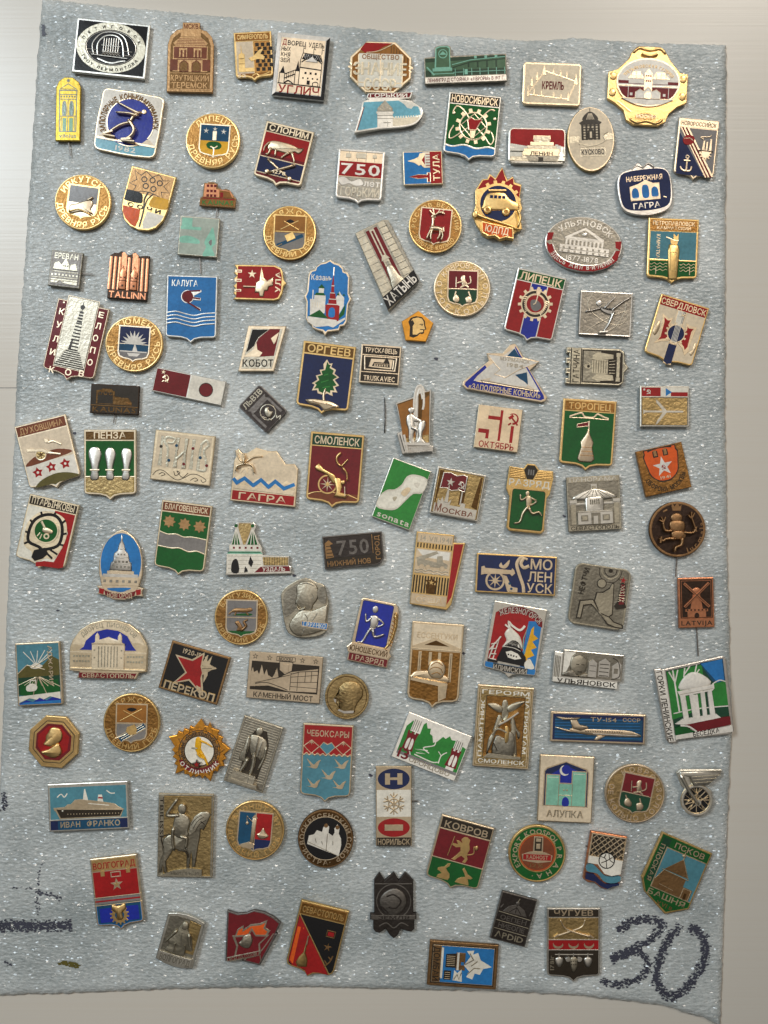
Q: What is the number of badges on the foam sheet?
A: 114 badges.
